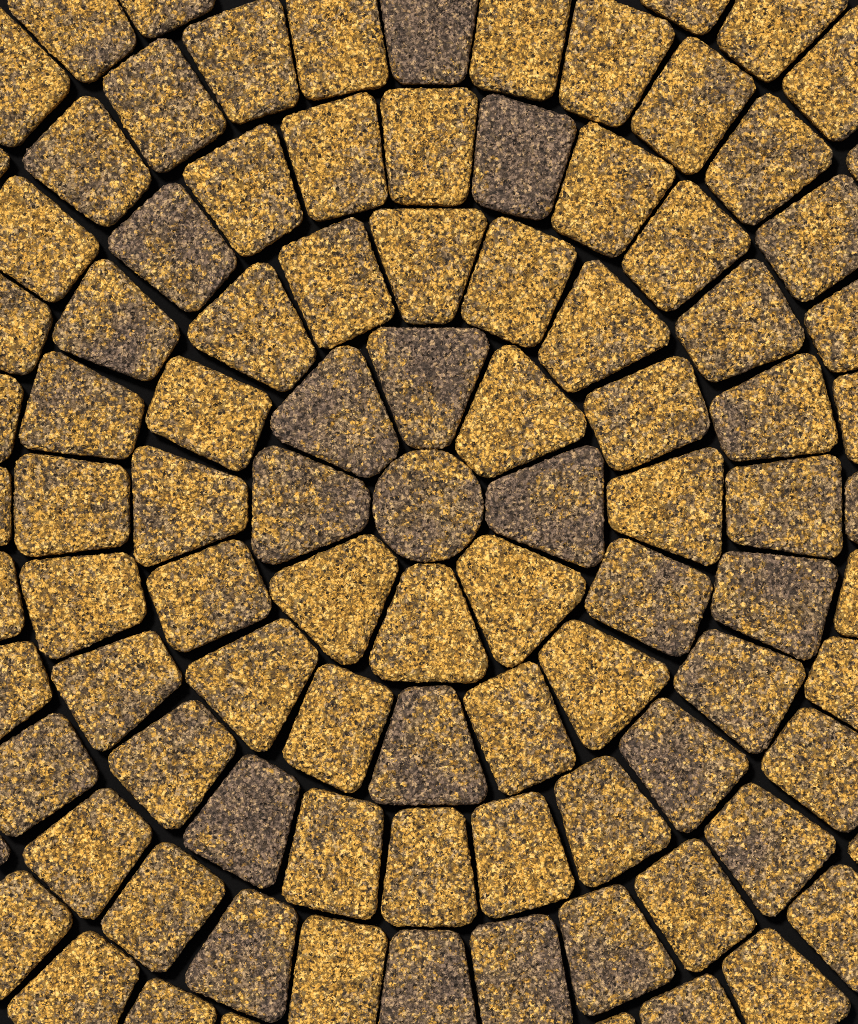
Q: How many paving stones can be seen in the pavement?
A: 99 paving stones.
